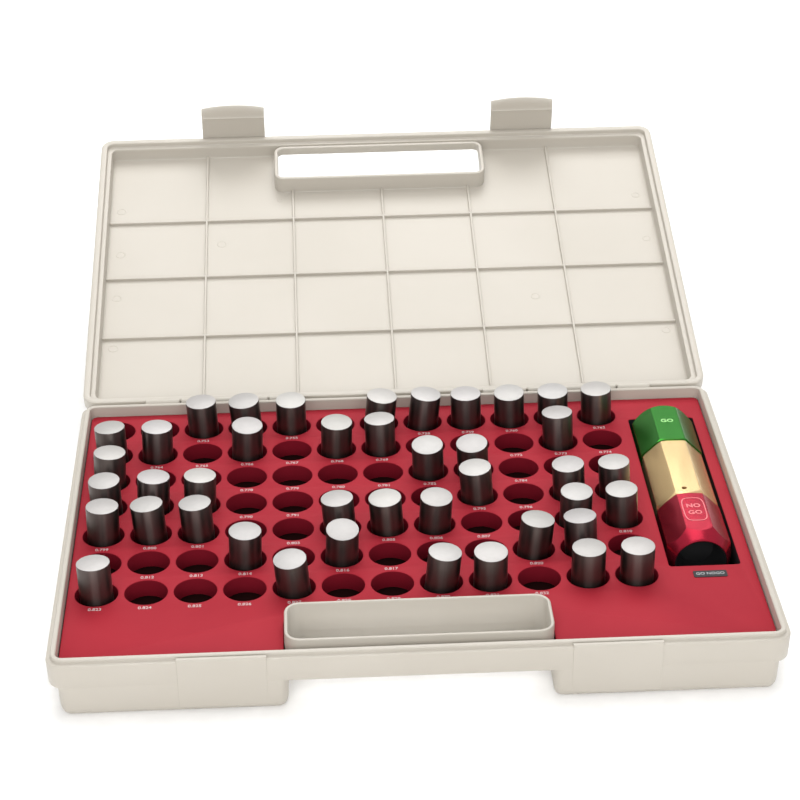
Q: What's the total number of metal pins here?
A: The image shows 42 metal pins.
